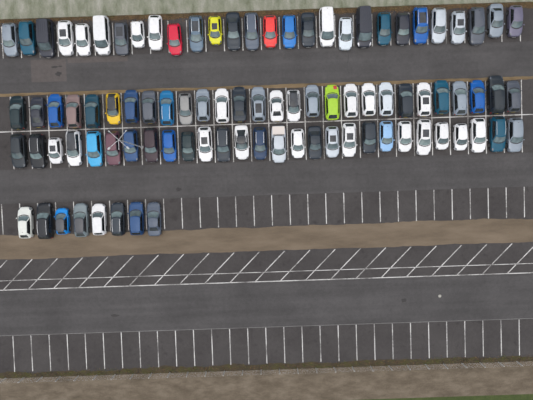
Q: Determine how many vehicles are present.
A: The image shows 92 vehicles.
